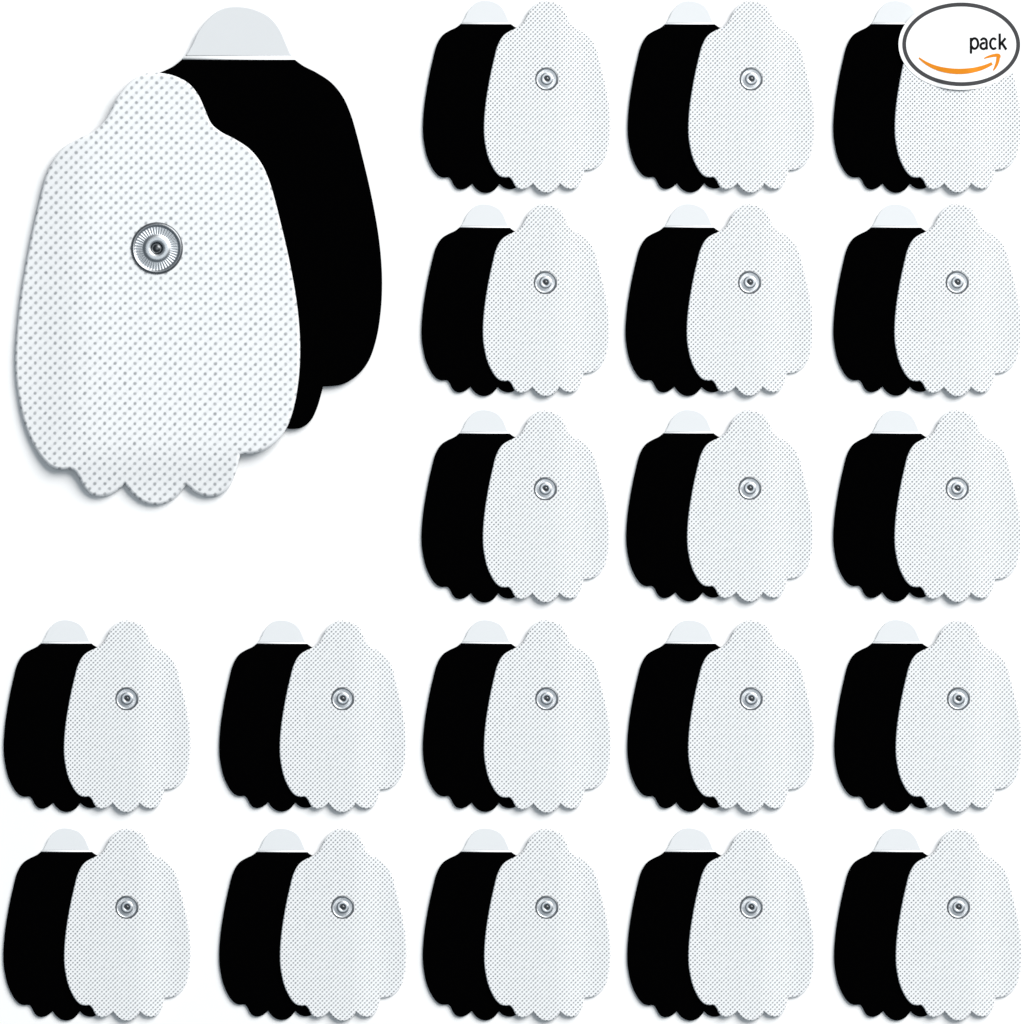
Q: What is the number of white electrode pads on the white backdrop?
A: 20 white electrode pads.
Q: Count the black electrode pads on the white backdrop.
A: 20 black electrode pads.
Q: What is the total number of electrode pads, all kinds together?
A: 40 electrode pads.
